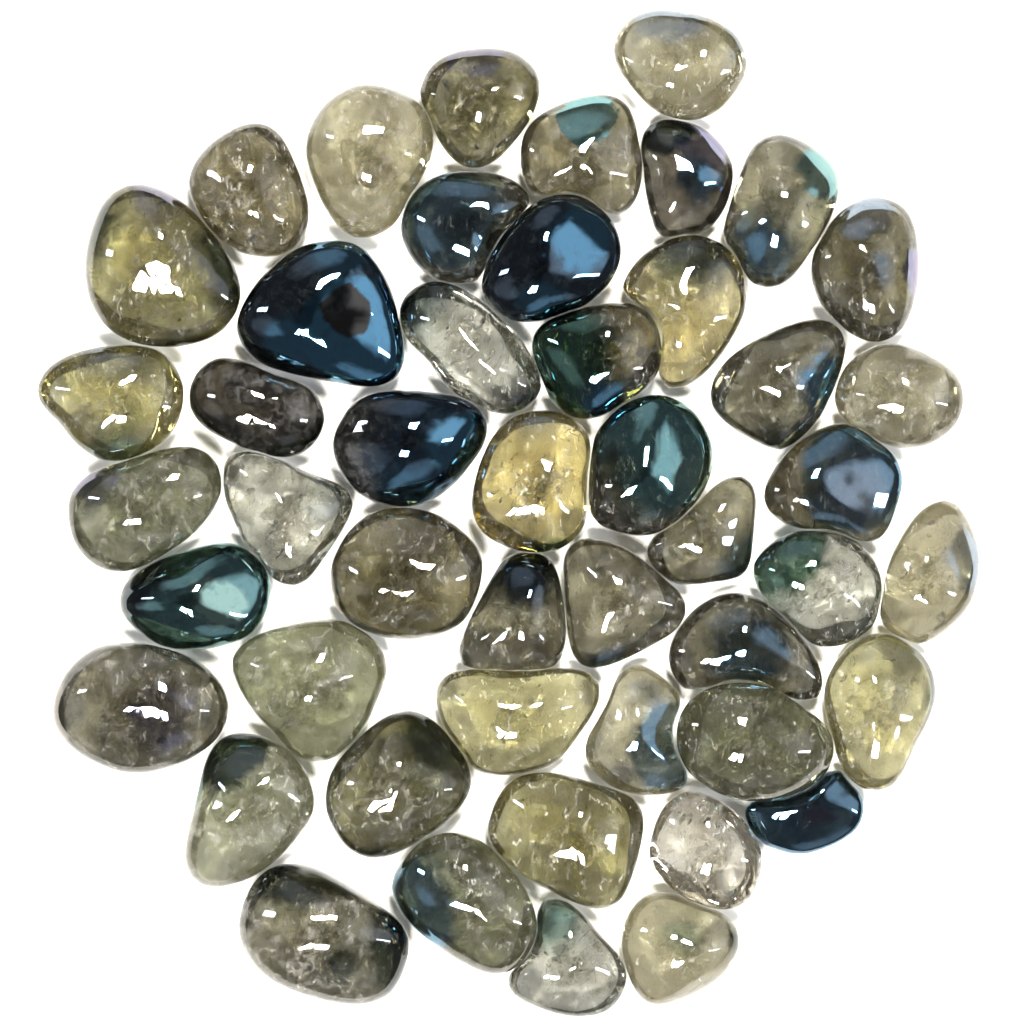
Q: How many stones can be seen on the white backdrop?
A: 48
